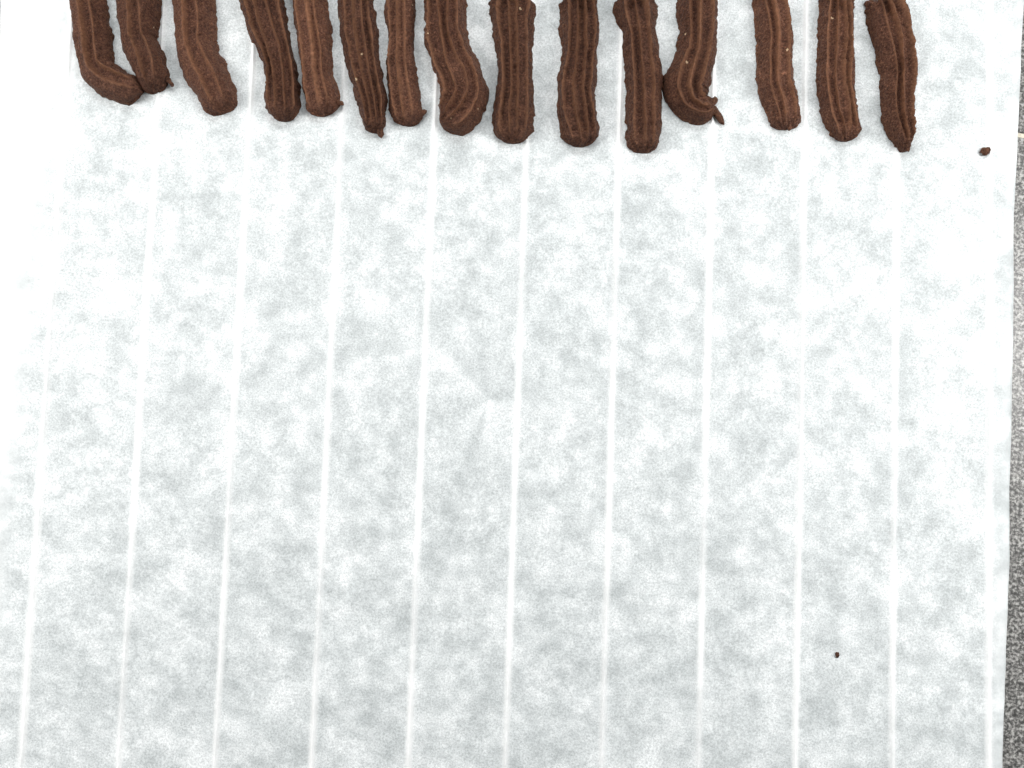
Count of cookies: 15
